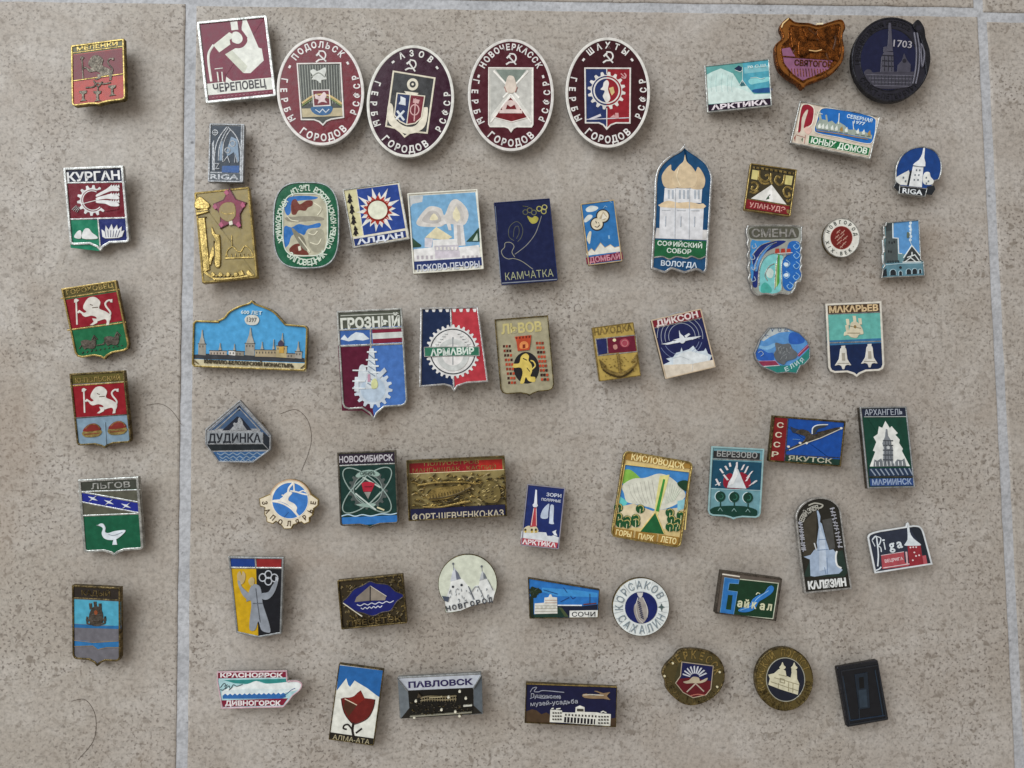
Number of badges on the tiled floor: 60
